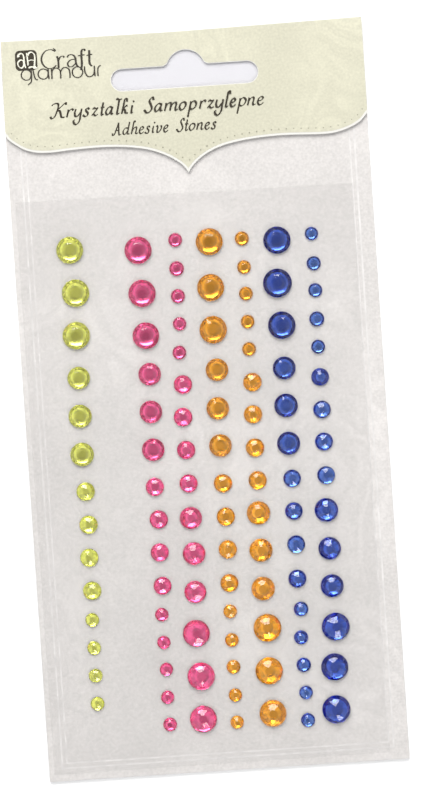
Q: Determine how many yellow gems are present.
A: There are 14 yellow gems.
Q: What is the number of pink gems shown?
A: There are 30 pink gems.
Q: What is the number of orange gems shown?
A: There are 30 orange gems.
